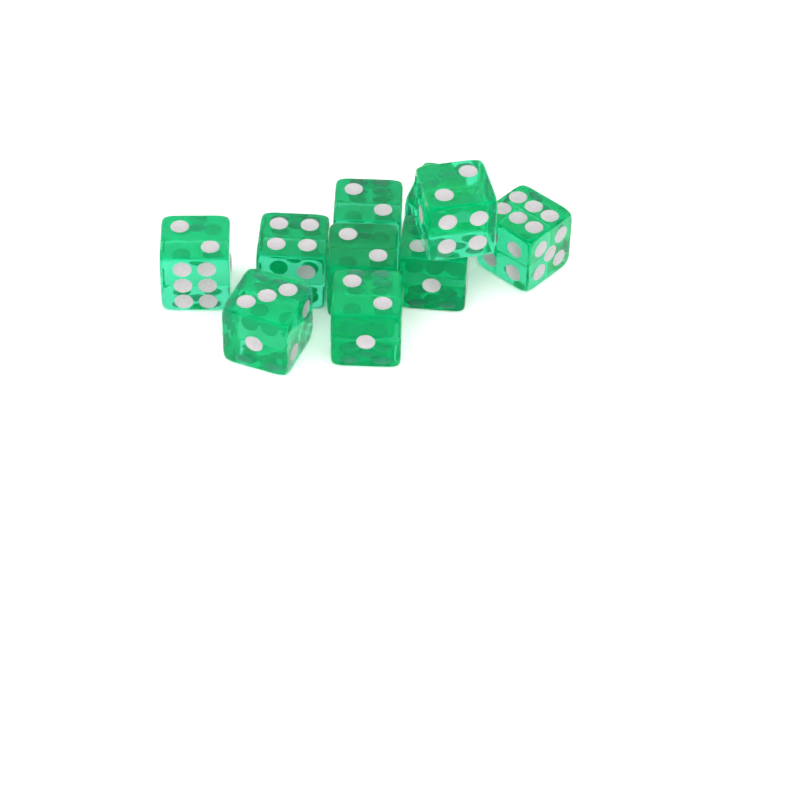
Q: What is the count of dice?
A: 10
